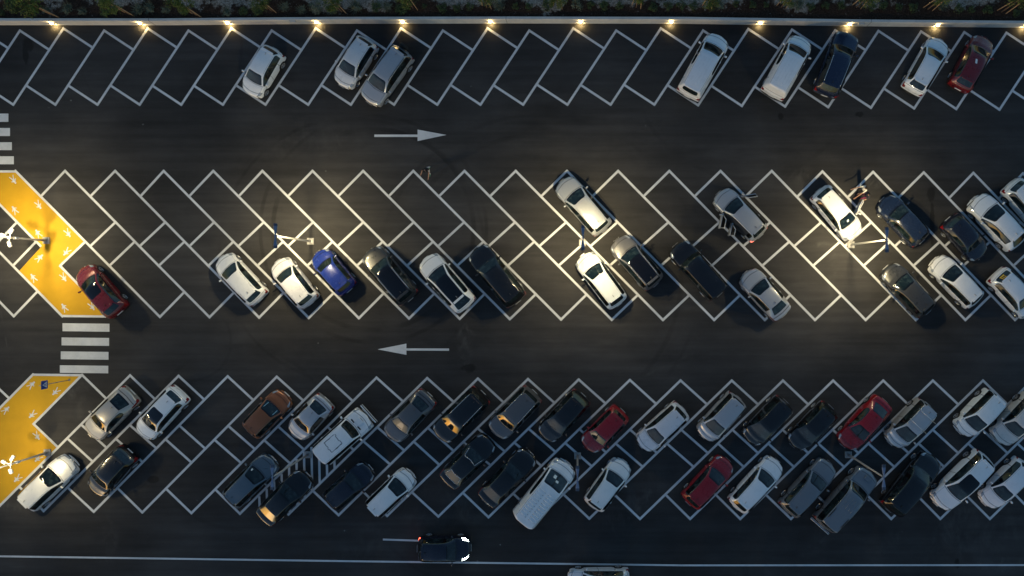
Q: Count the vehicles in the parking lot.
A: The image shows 66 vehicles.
